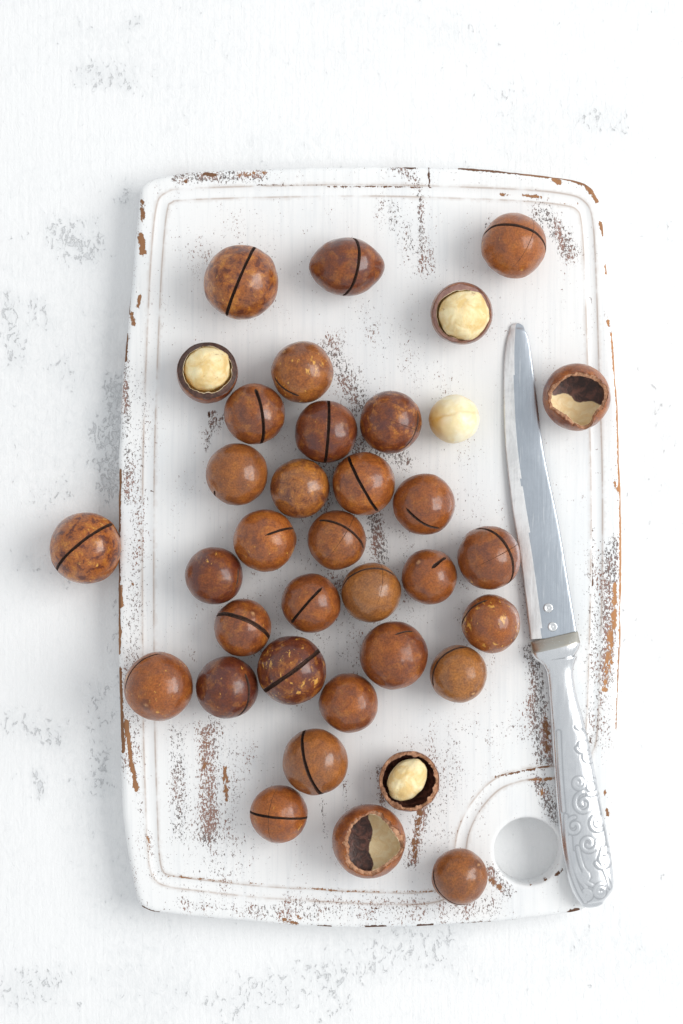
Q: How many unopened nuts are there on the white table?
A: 30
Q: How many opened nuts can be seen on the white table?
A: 5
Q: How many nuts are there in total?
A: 35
